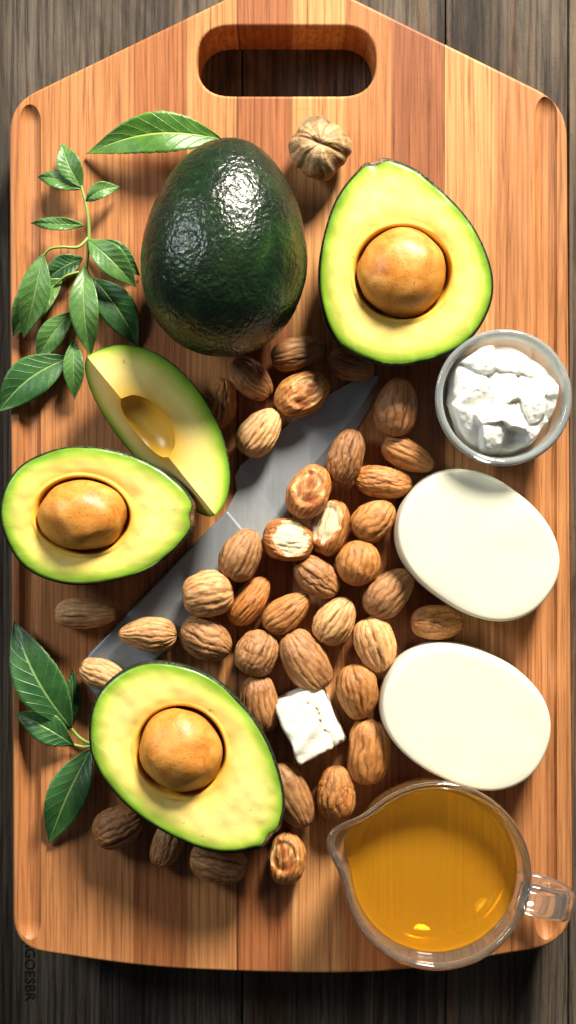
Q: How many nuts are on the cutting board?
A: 39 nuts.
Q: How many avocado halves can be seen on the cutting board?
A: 3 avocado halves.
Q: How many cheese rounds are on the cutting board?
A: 2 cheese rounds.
